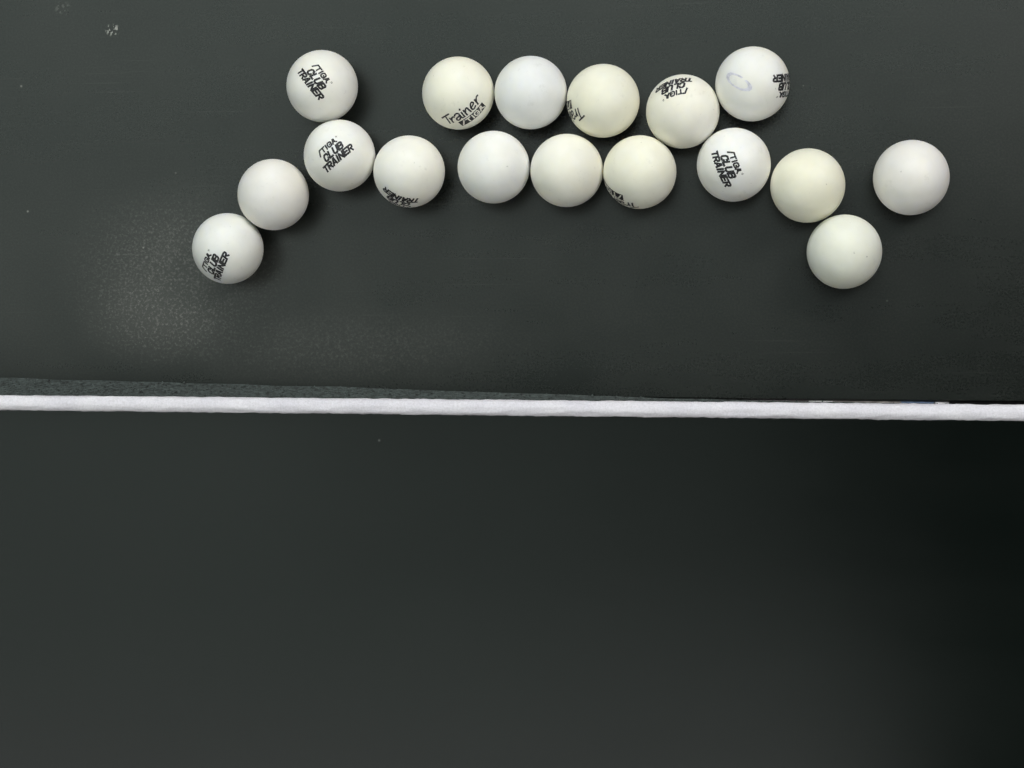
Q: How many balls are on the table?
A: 17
